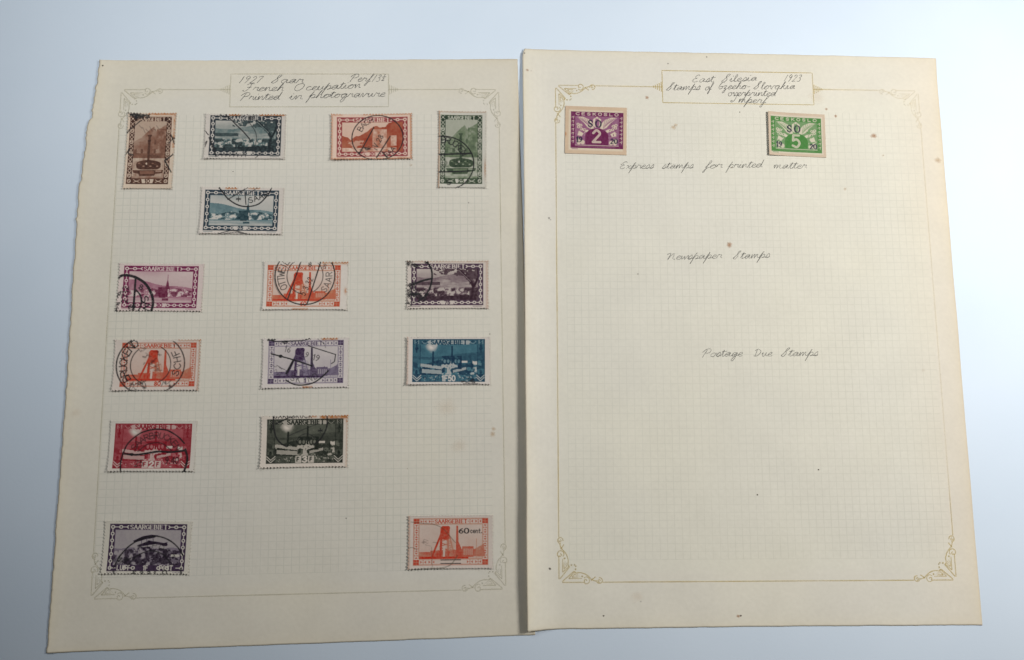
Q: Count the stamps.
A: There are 17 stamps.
